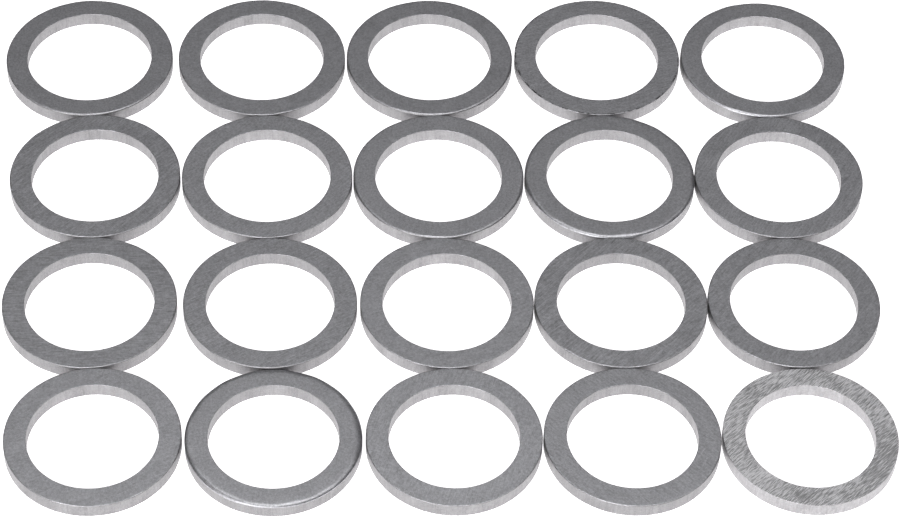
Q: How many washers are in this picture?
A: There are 20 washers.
